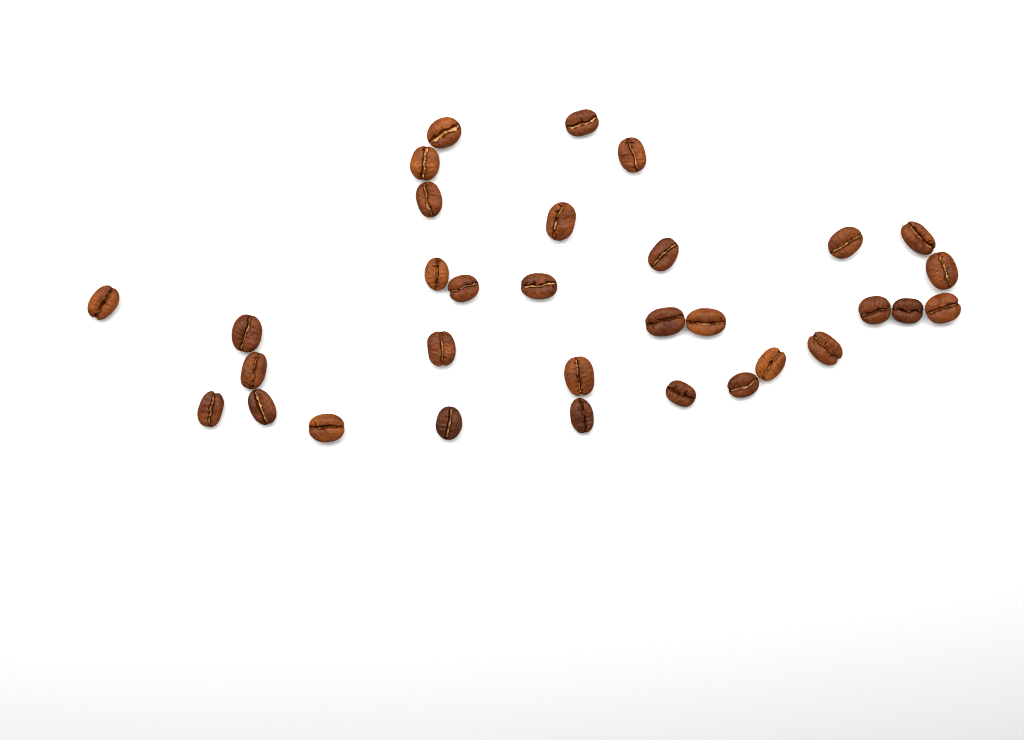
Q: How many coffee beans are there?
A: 32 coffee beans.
